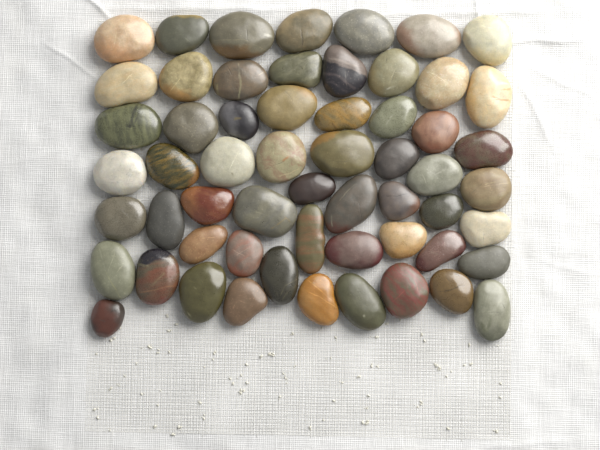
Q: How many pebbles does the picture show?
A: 58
